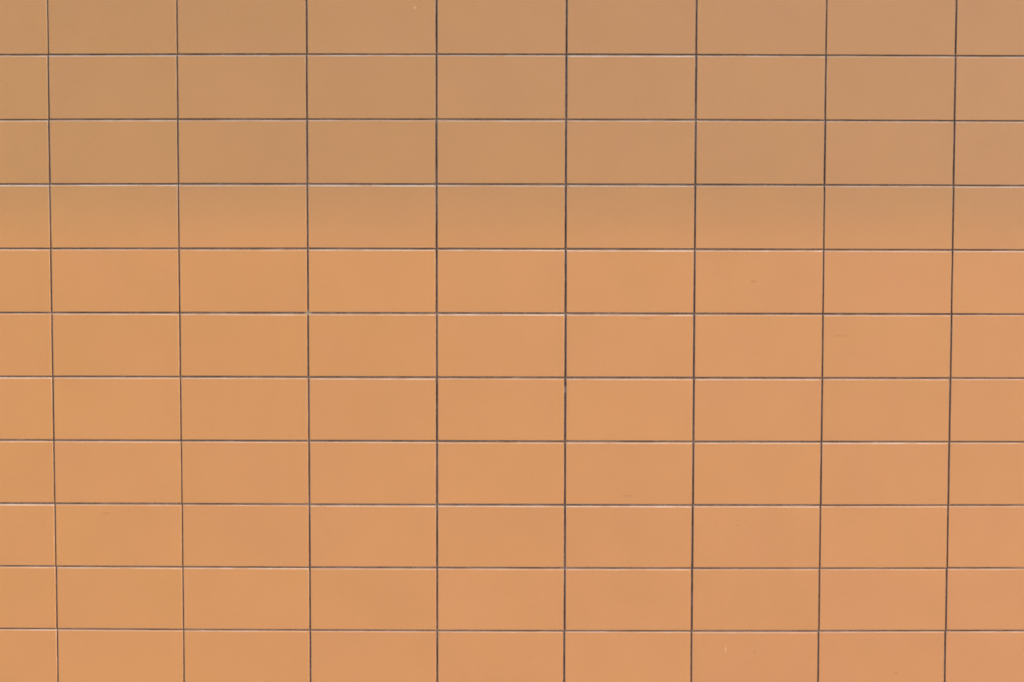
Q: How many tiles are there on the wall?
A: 99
